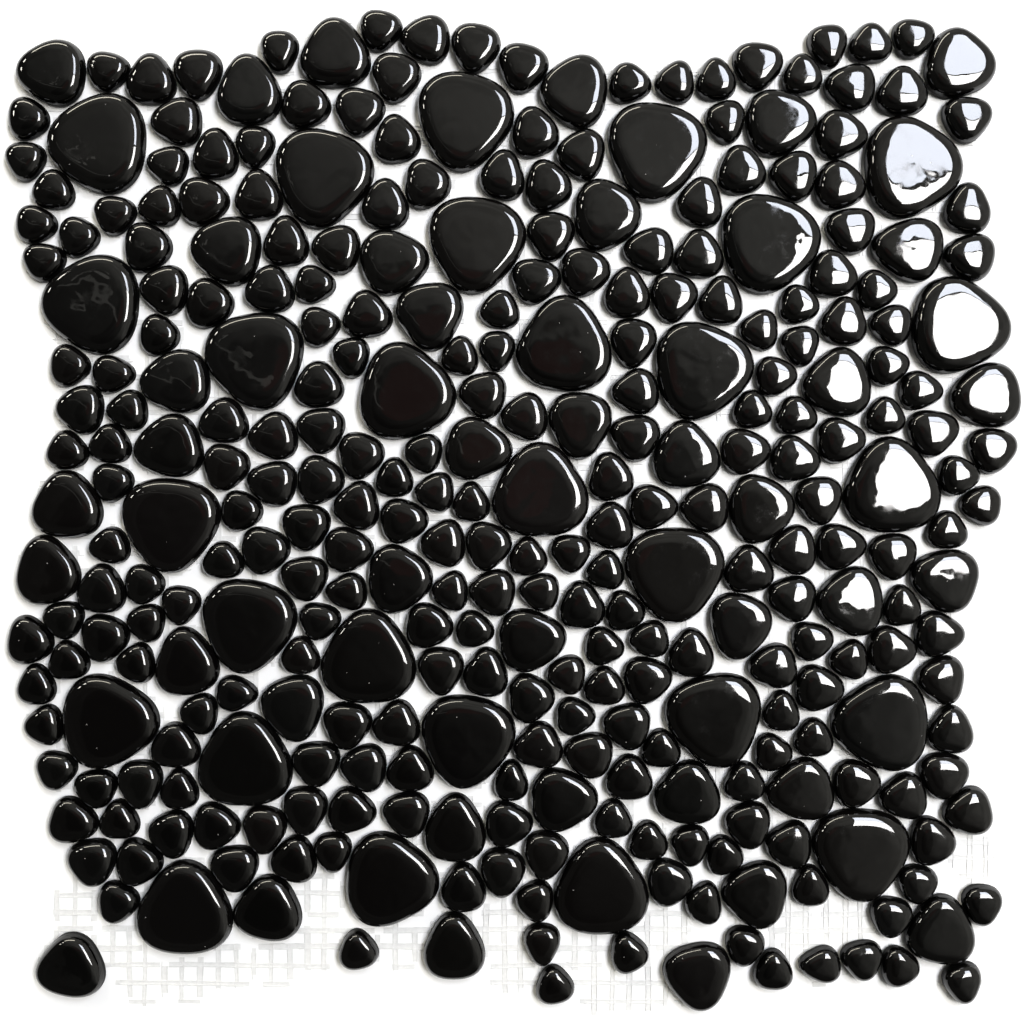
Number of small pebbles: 136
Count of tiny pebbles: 115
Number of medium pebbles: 38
